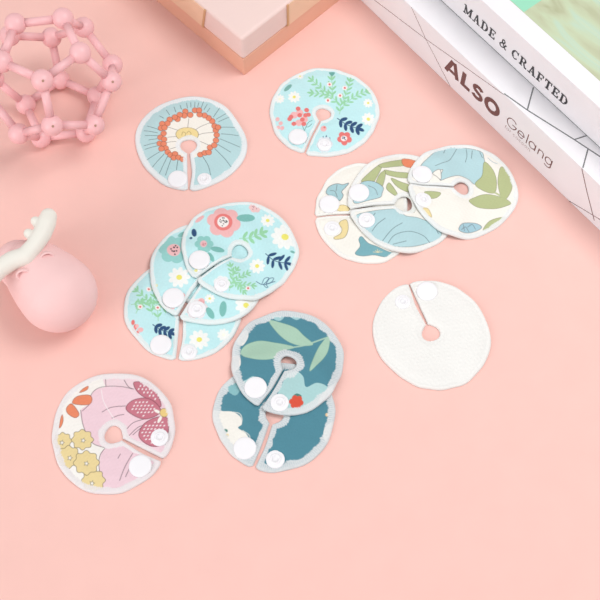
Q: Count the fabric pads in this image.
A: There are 12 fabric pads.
